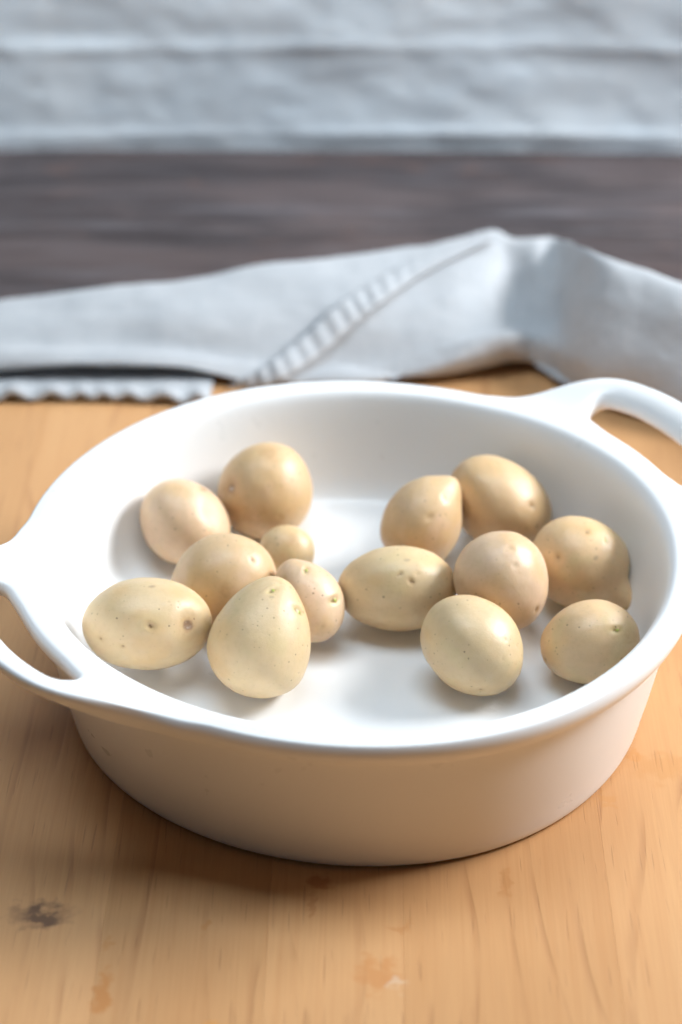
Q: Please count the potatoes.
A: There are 14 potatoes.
